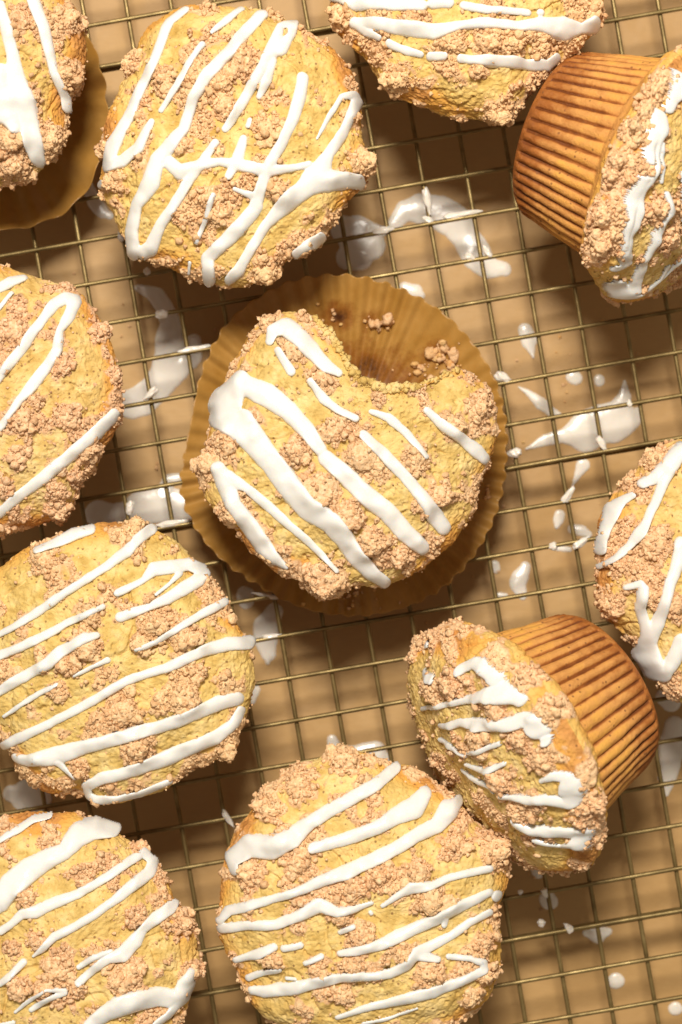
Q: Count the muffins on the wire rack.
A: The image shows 11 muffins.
